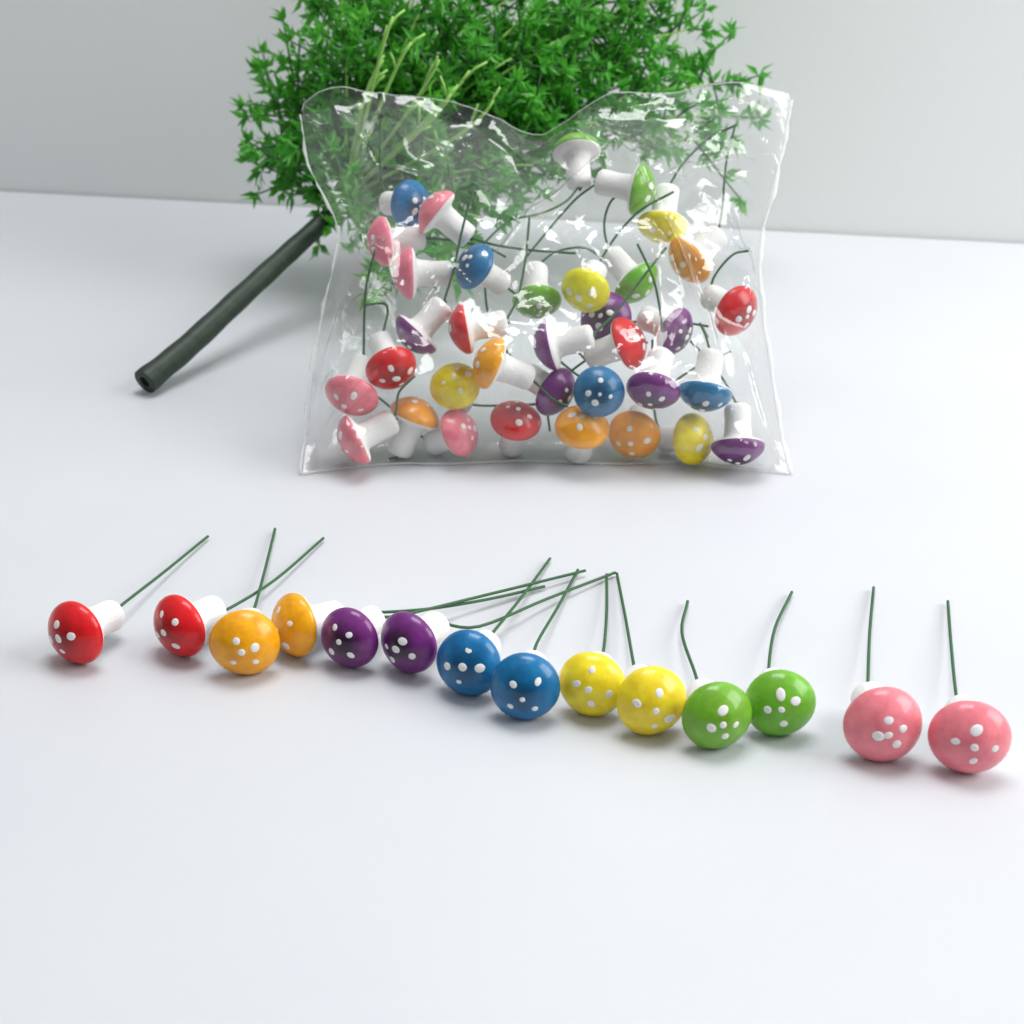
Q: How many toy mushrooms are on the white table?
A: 49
